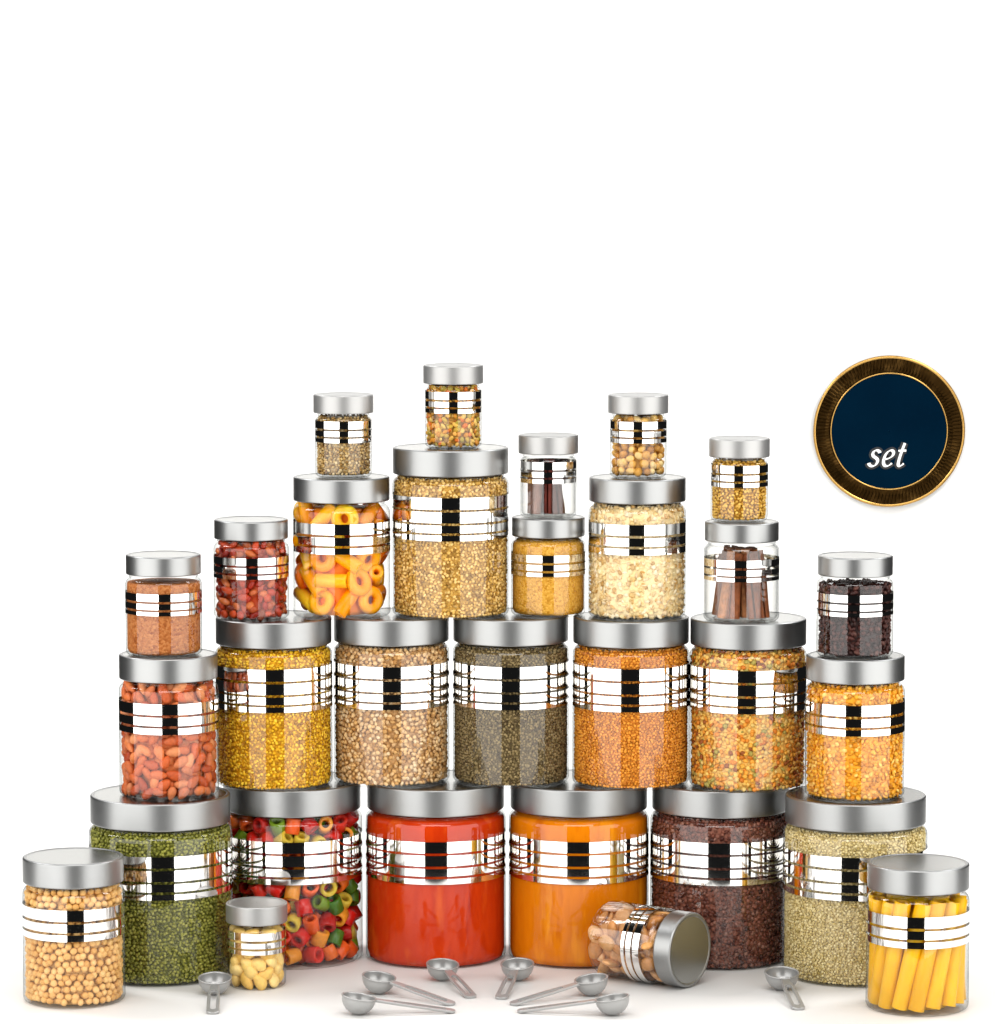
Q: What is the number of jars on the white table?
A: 30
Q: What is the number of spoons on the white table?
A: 8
